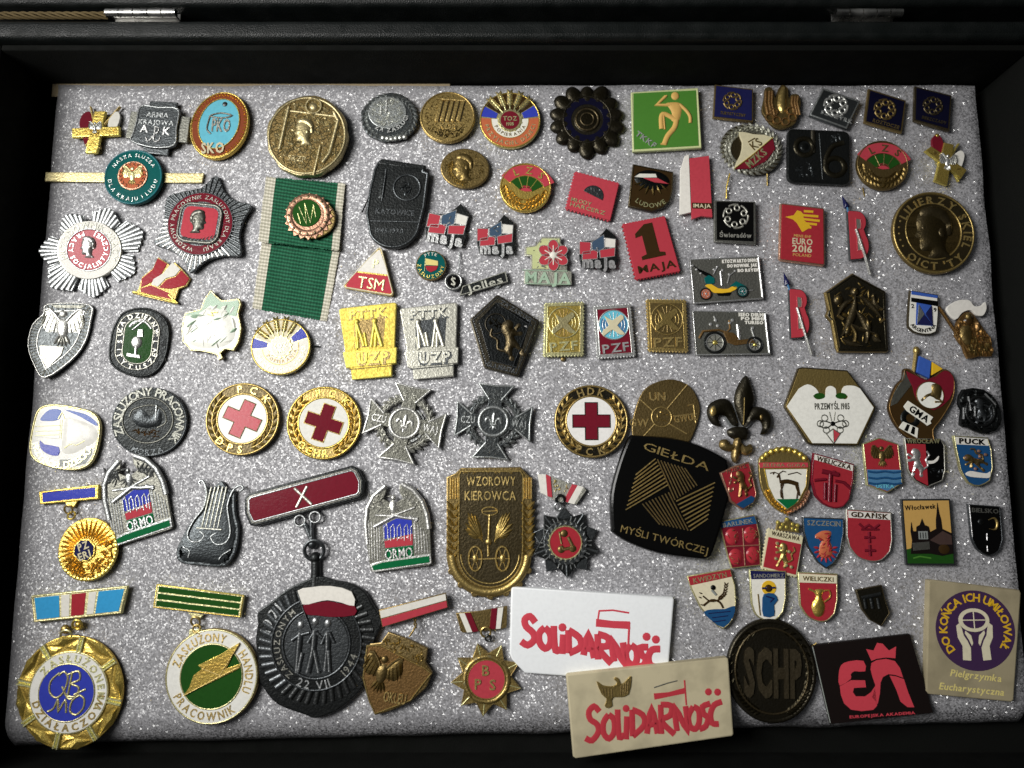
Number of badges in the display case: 102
